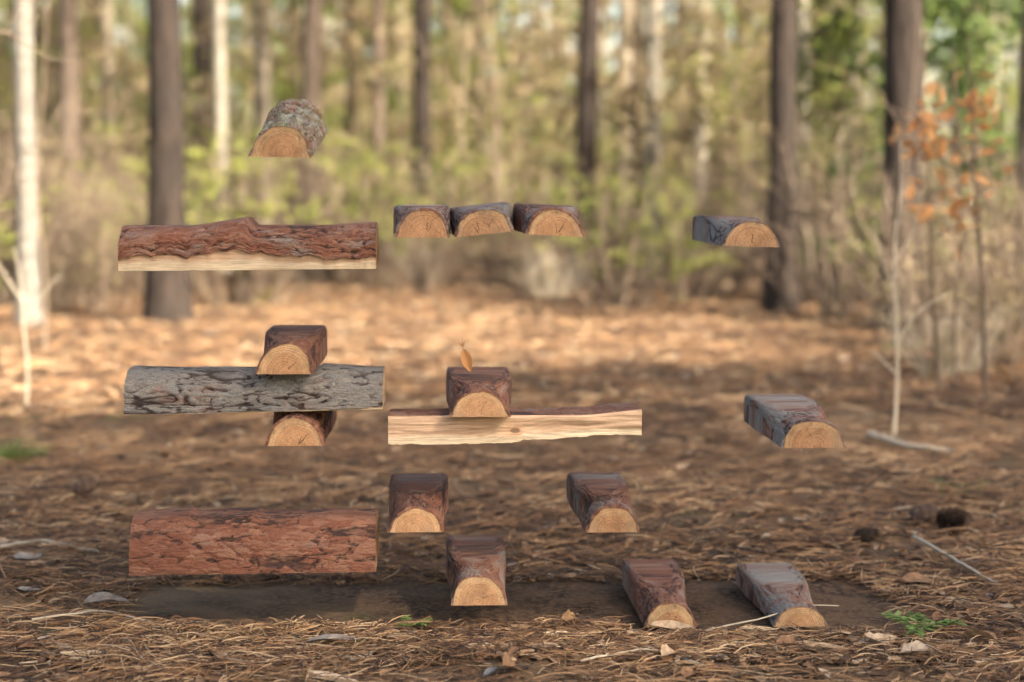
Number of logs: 18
